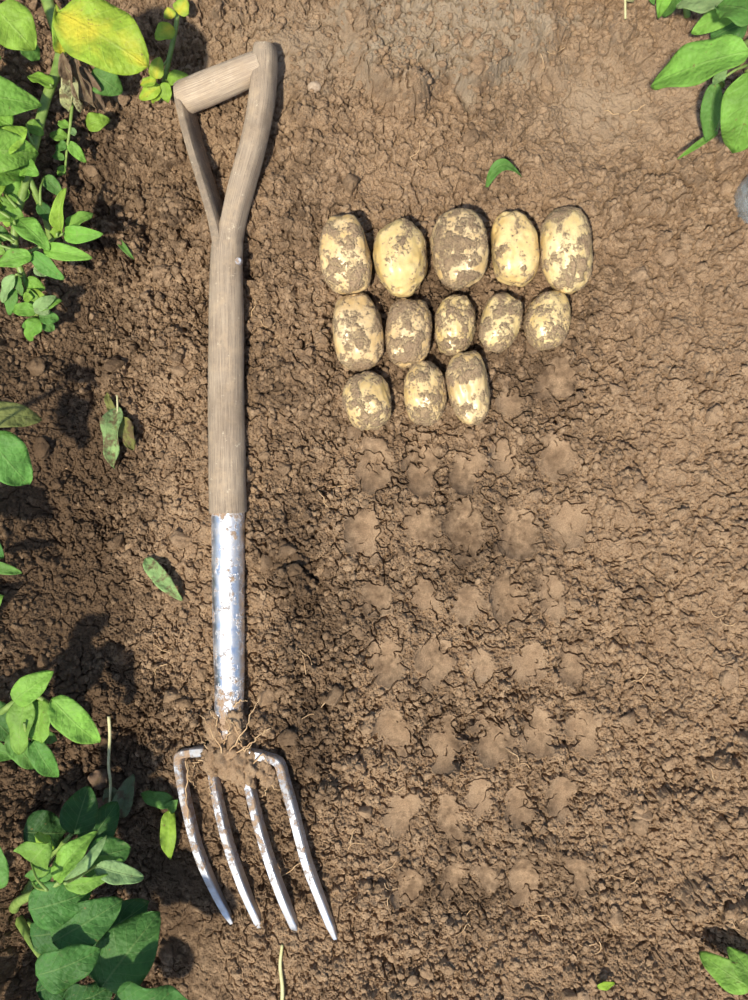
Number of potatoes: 13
